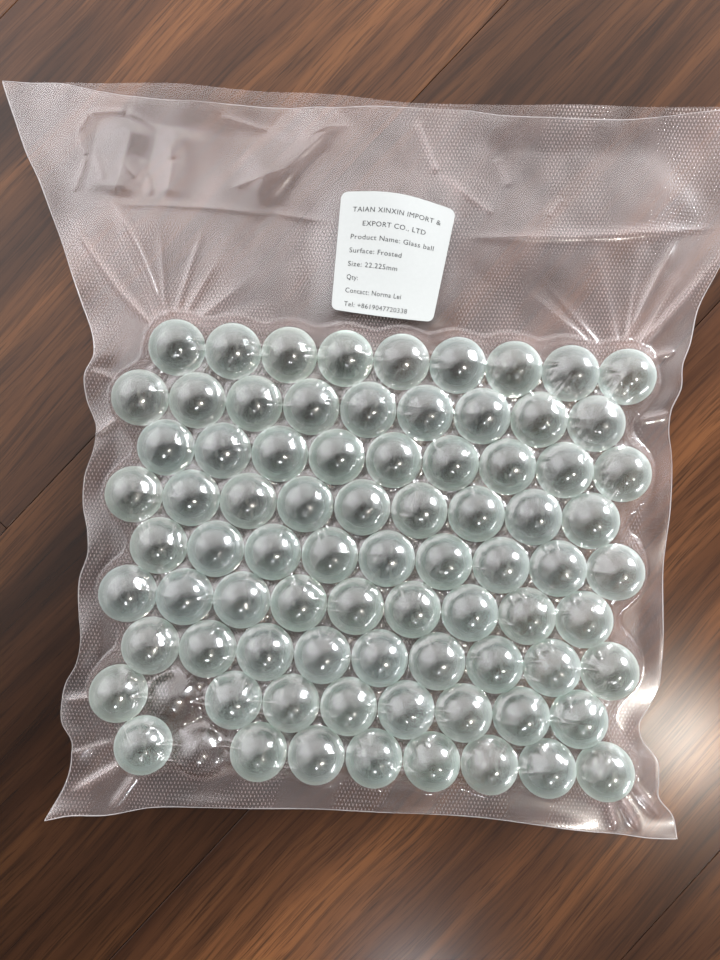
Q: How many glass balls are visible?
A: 79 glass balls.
